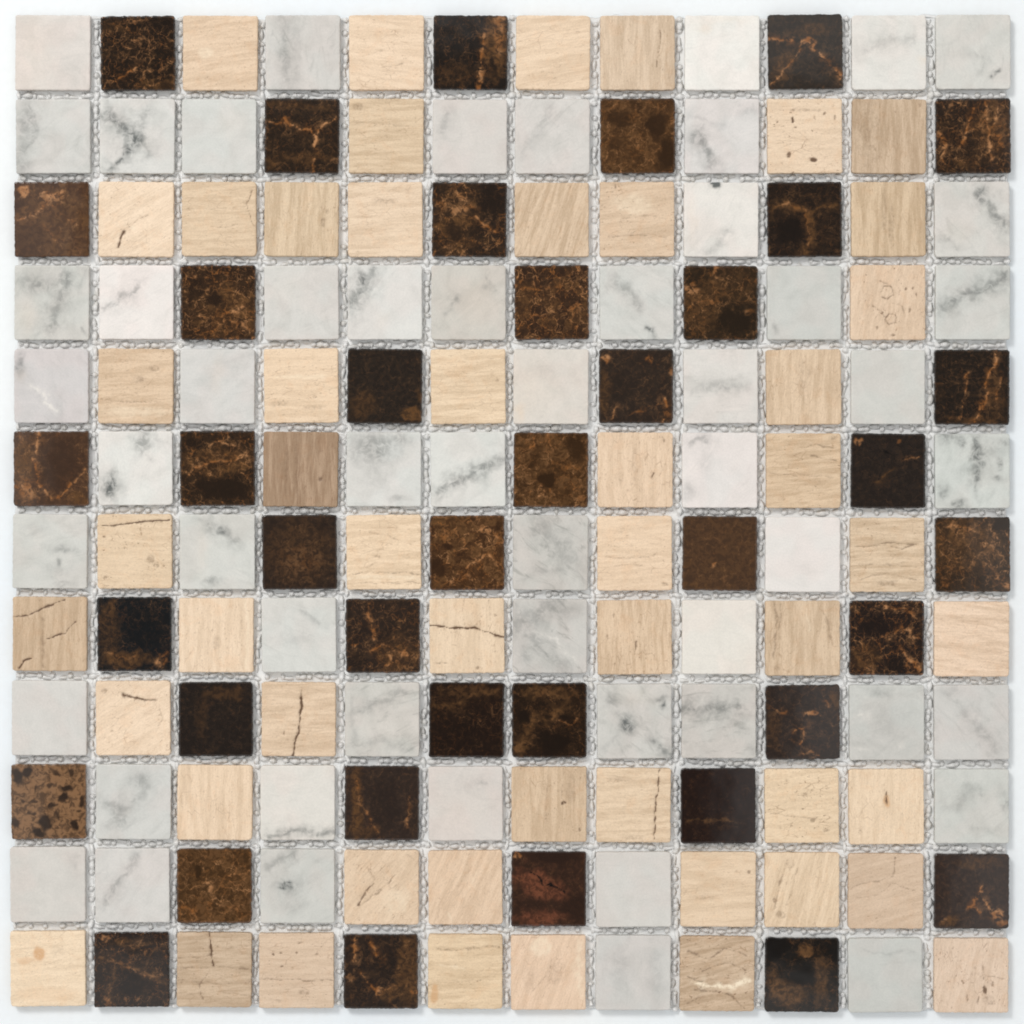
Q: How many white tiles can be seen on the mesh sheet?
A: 54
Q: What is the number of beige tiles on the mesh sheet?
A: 51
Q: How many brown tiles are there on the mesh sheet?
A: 39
